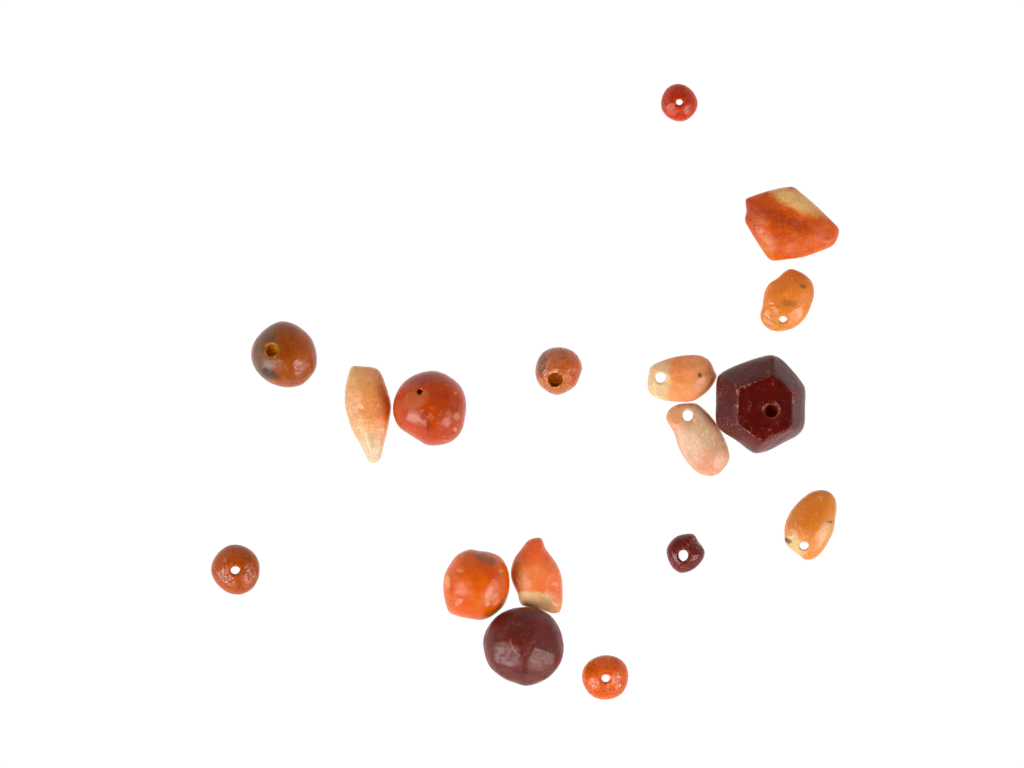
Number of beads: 17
